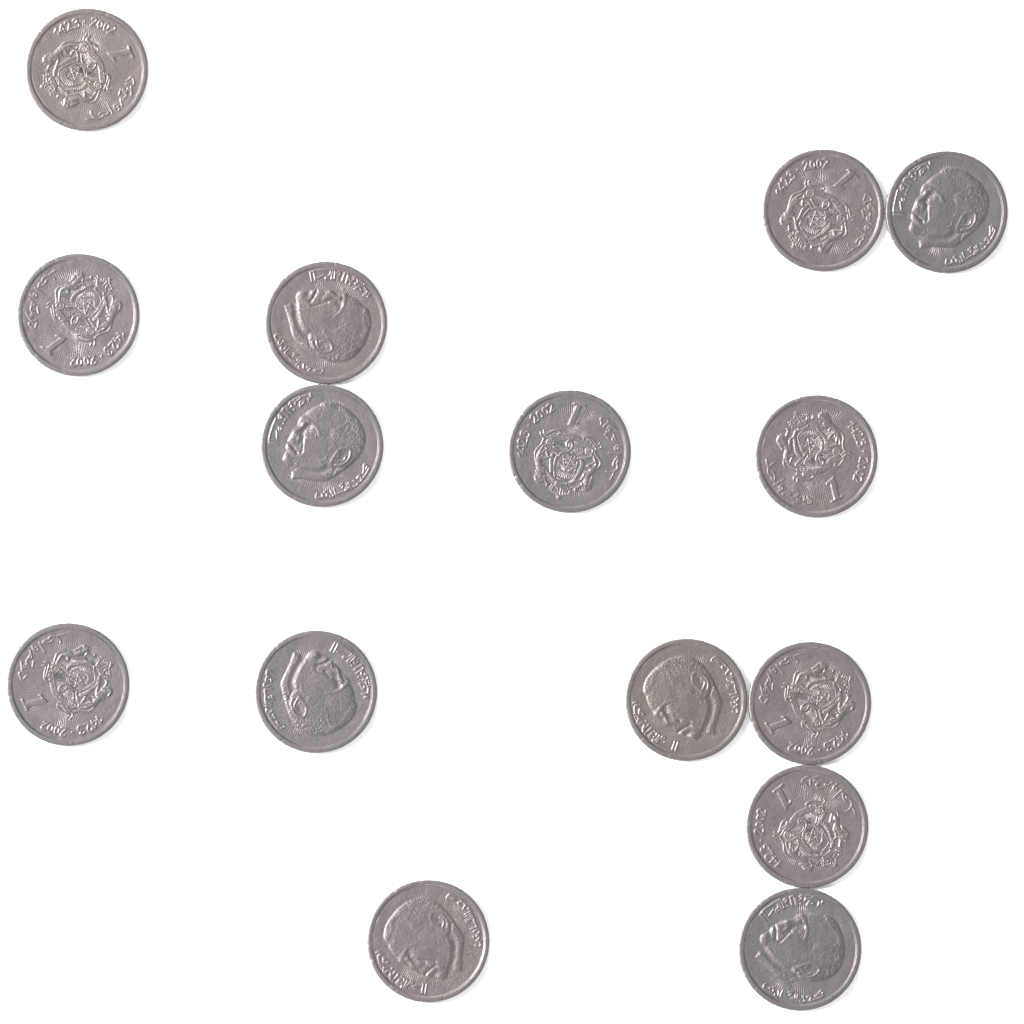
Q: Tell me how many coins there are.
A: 15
